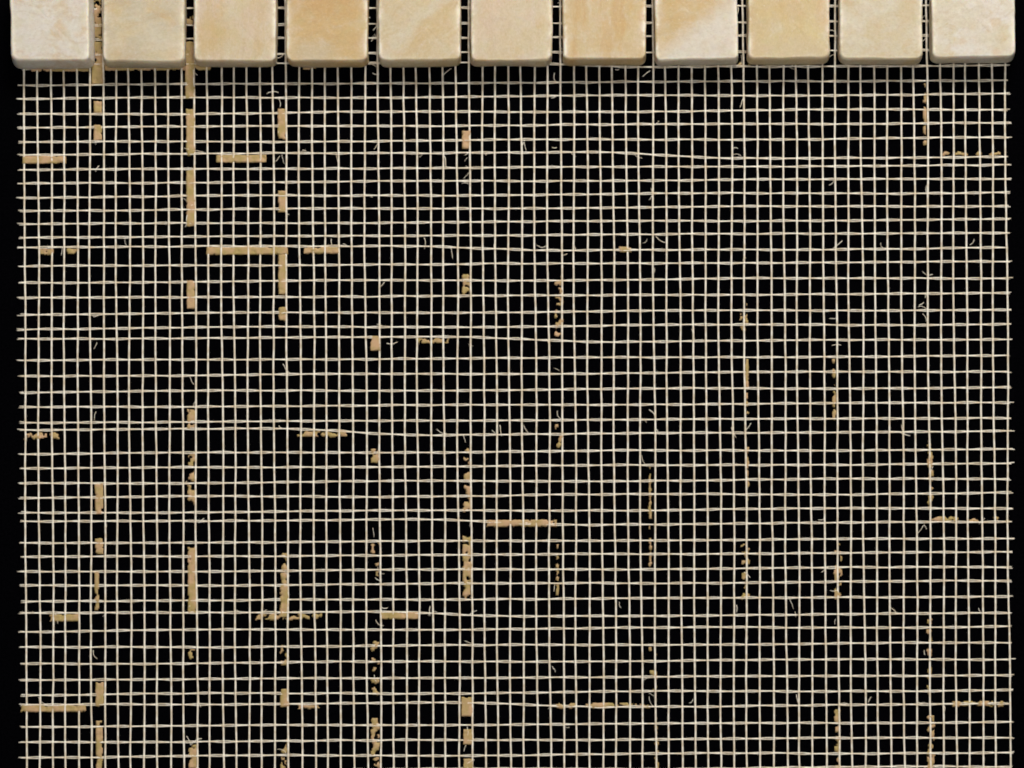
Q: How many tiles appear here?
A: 11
